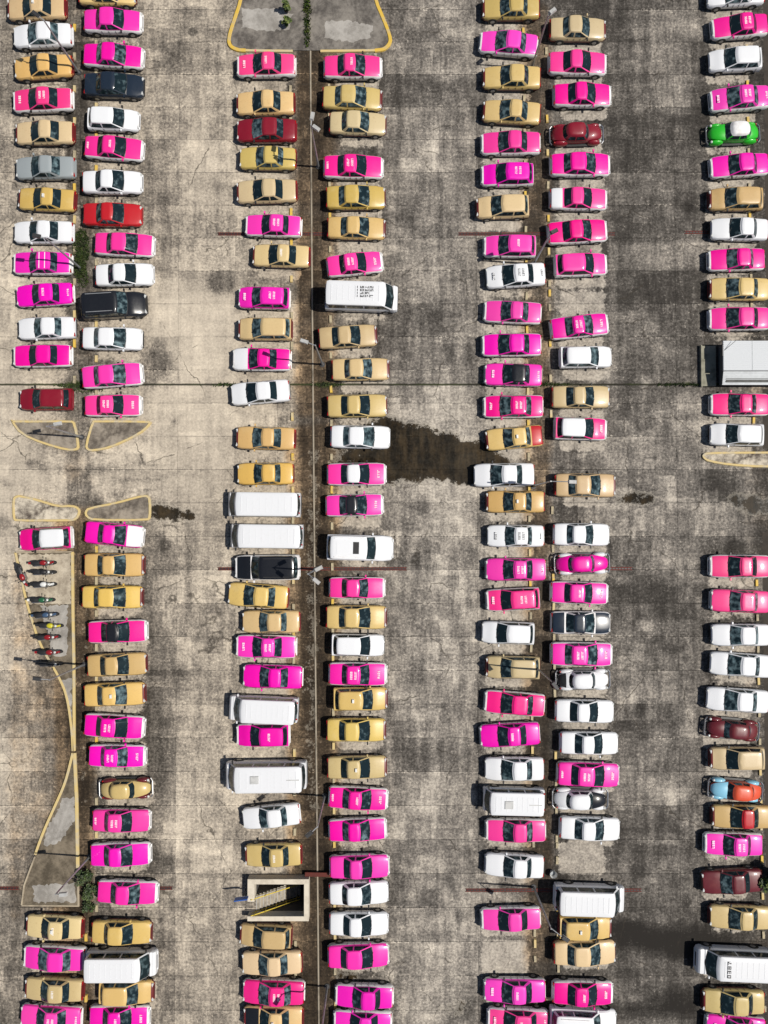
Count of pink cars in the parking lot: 81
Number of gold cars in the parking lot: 56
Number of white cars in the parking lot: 35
